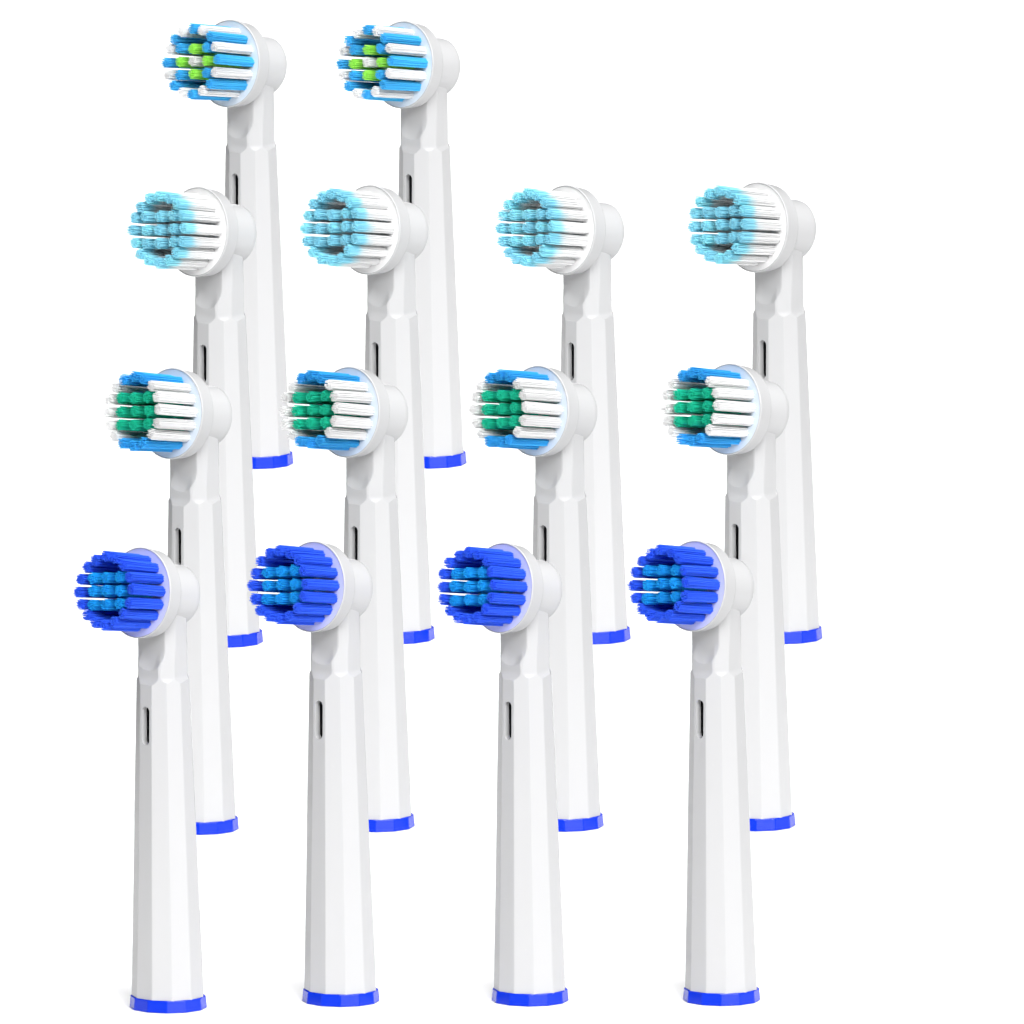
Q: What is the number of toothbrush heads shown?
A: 14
